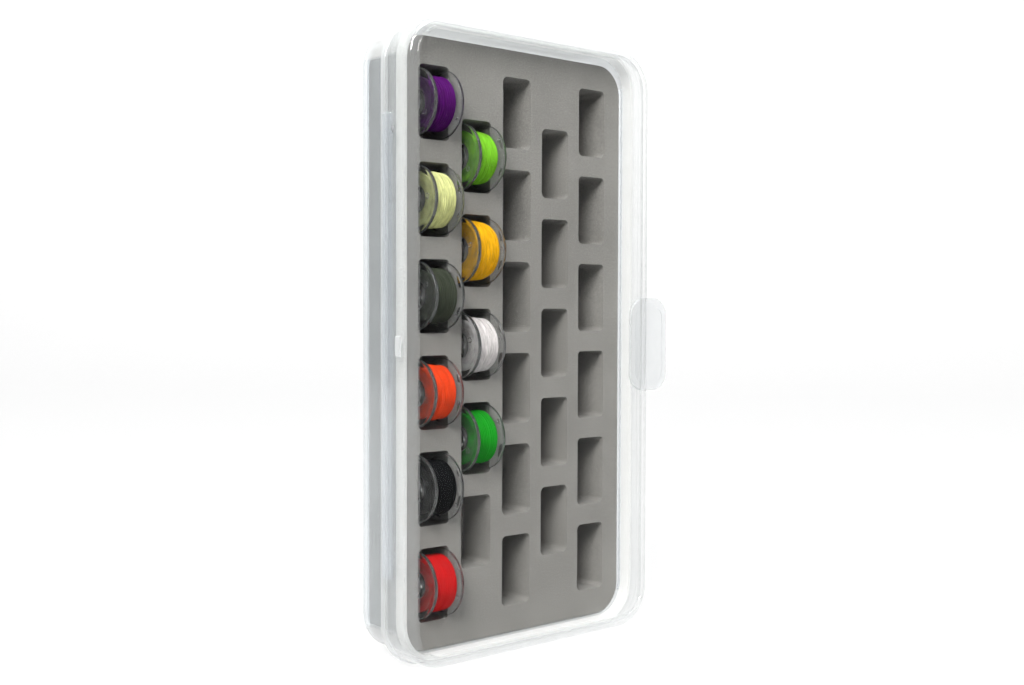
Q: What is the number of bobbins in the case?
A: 10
